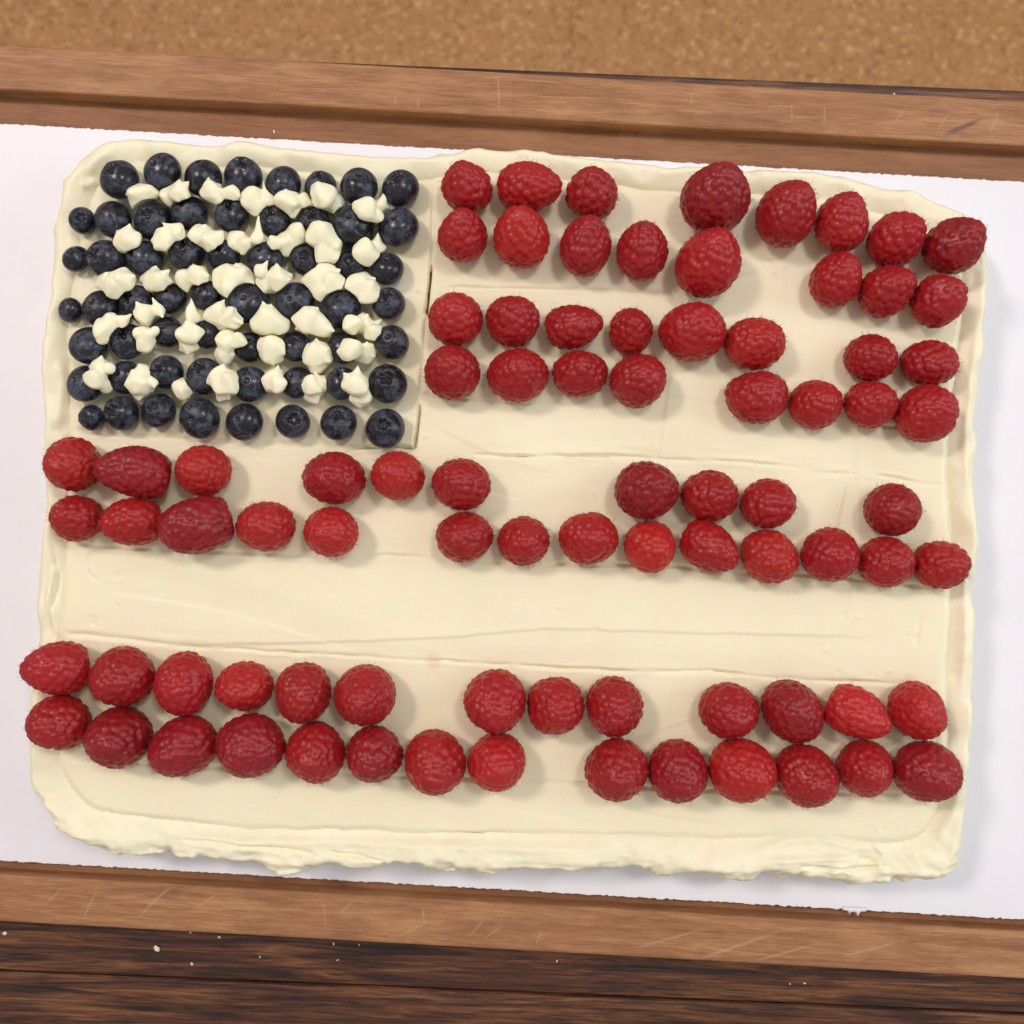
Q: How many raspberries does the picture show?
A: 83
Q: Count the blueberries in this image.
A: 59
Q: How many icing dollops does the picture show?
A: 40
